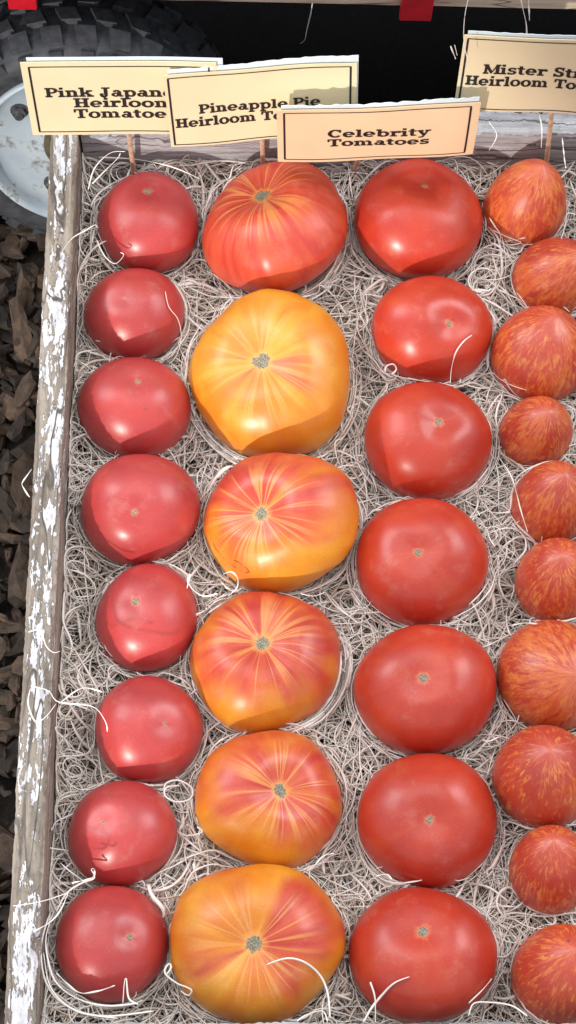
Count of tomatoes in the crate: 31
